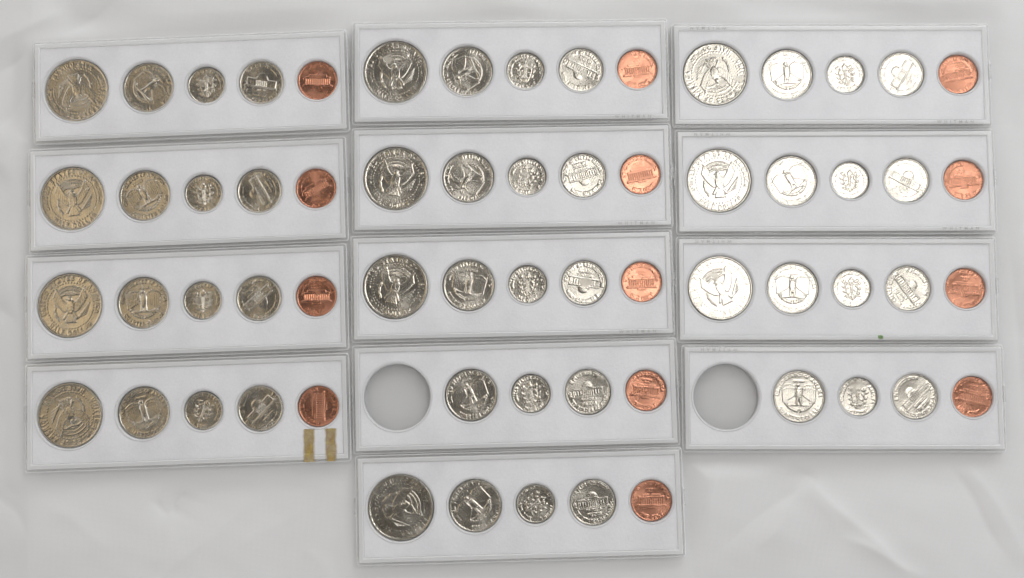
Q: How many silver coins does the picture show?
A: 50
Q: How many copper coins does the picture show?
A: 13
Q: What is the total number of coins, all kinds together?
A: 63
